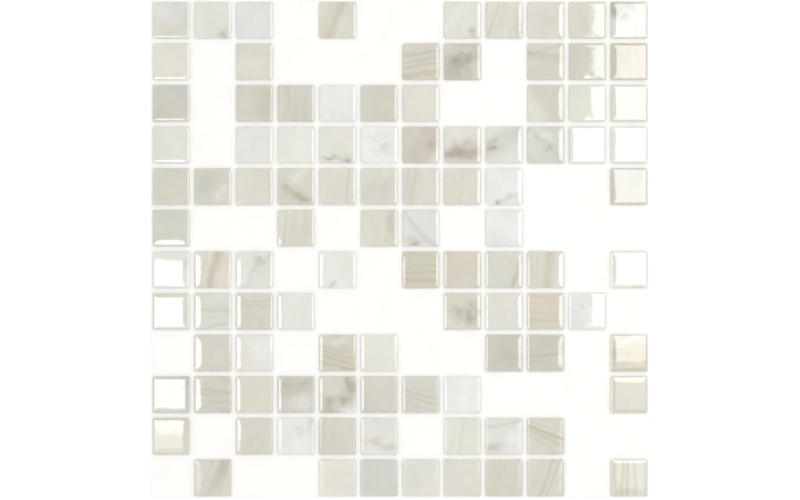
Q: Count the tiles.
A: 100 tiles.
